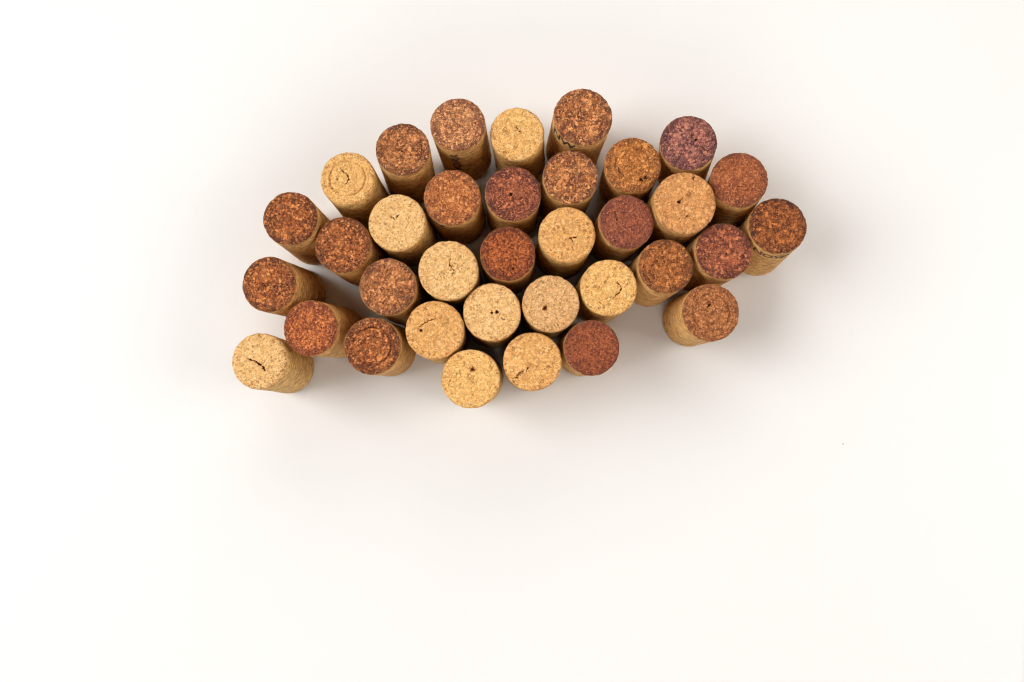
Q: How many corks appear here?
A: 35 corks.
